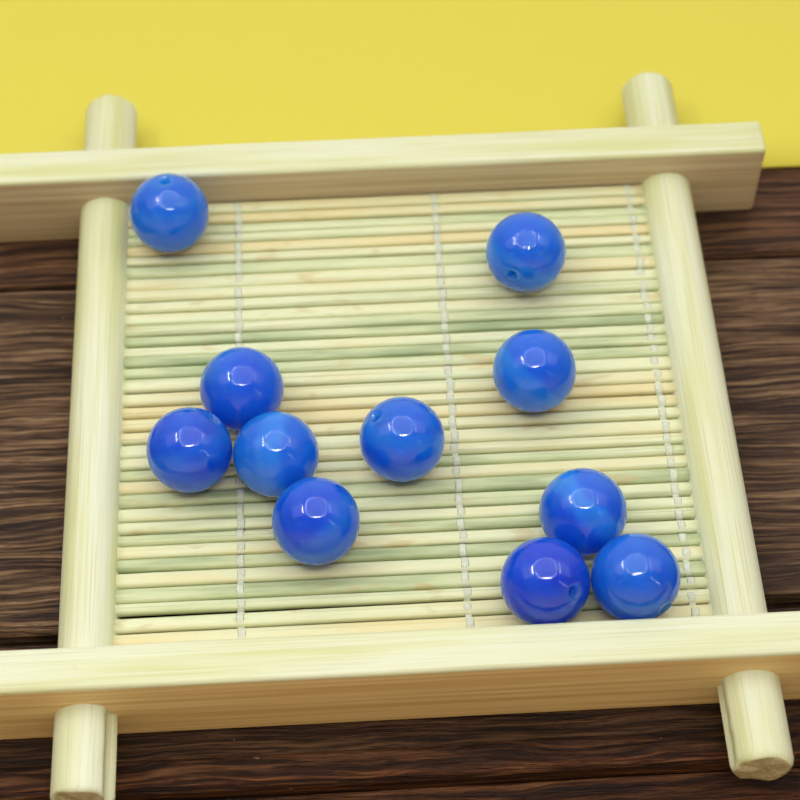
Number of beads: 11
